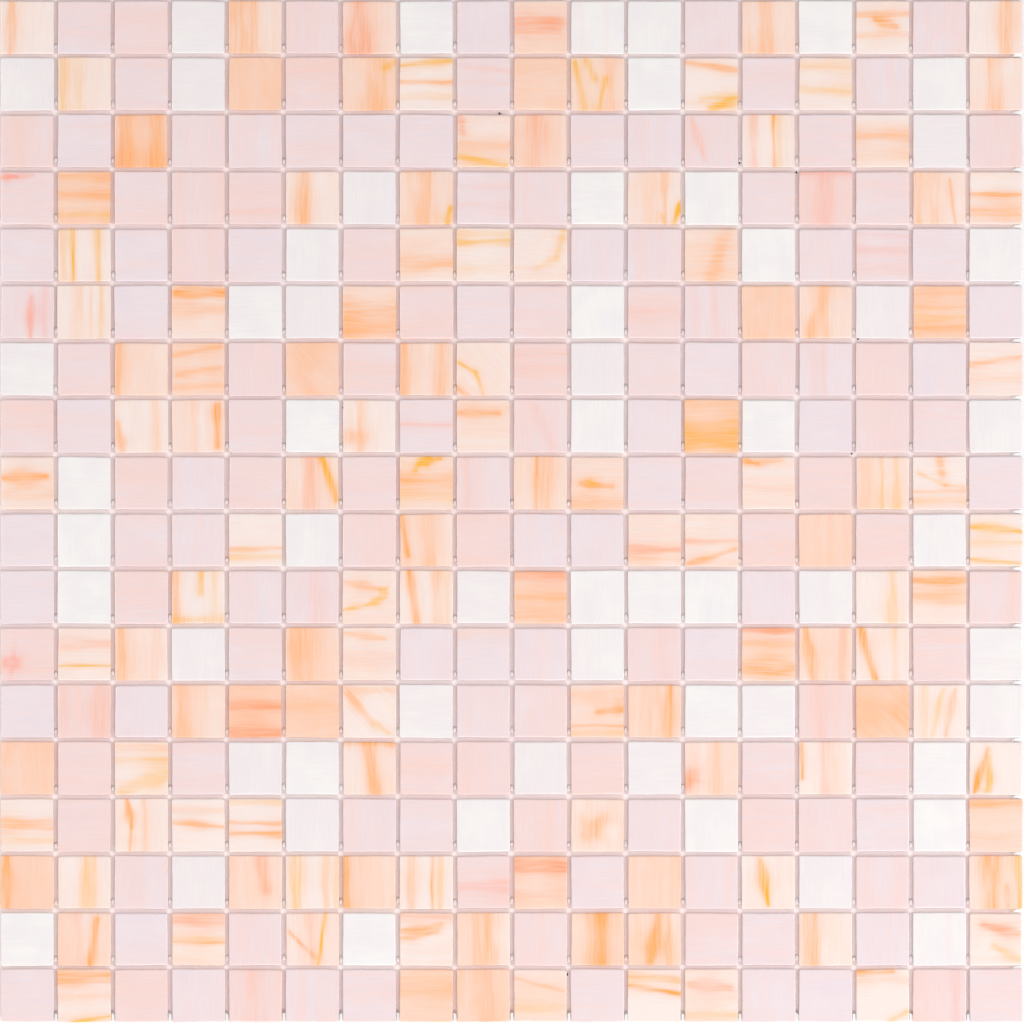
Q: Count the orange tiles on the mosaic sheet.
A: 122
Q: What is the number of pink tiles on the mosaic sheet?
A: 145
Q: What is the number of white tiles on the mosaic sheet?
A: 57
